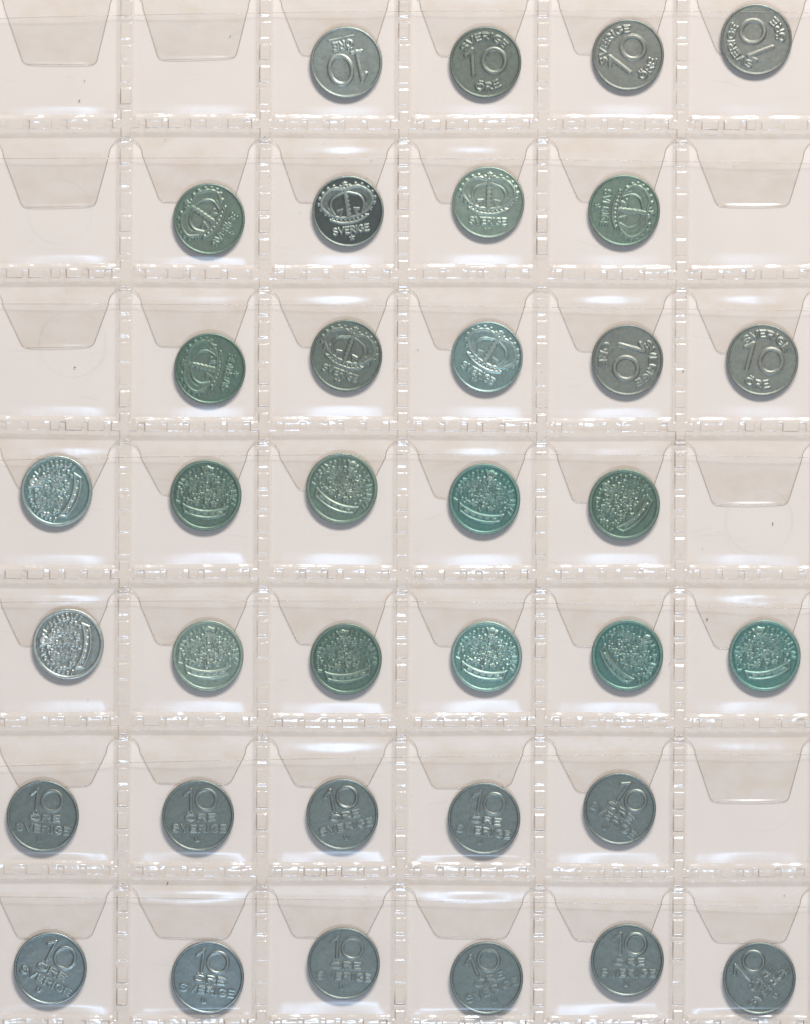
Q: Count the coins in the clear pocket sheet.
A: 35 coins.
